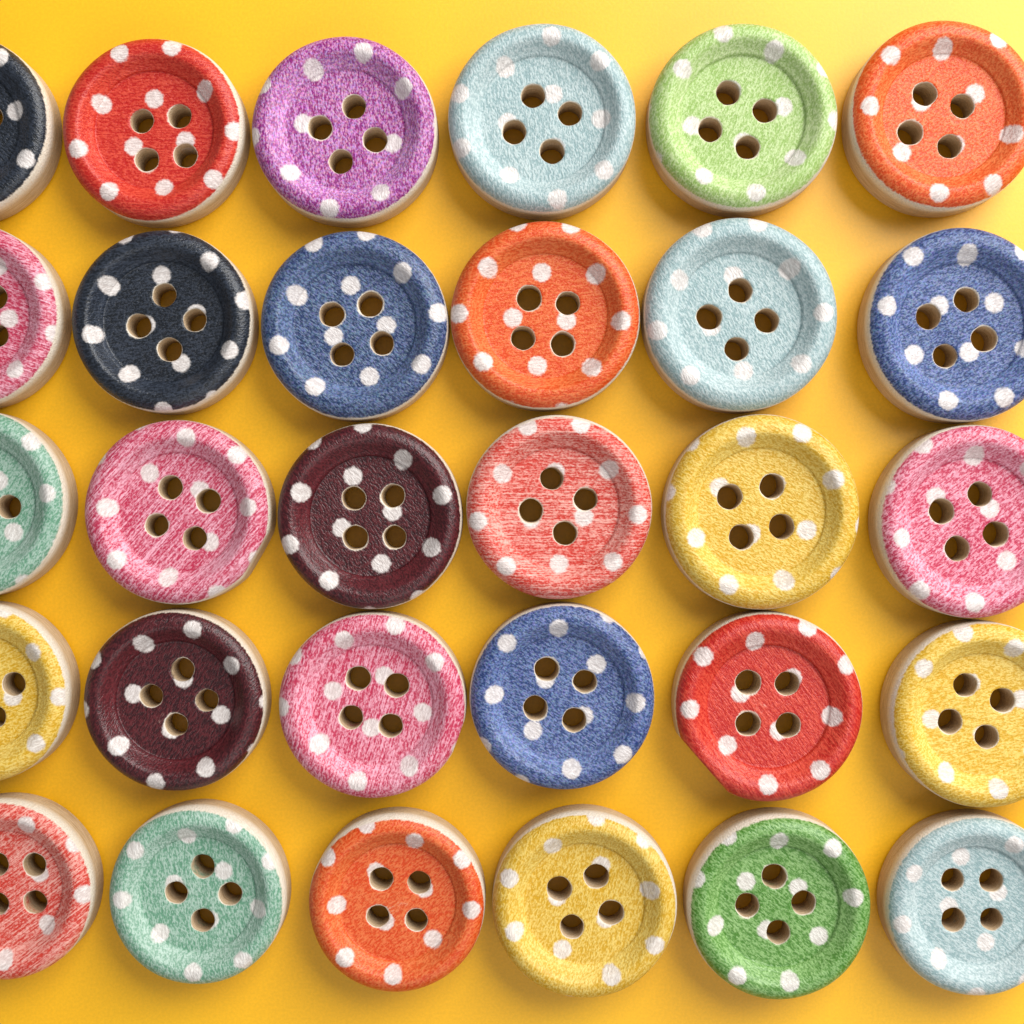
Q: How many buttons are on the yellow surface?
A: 30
